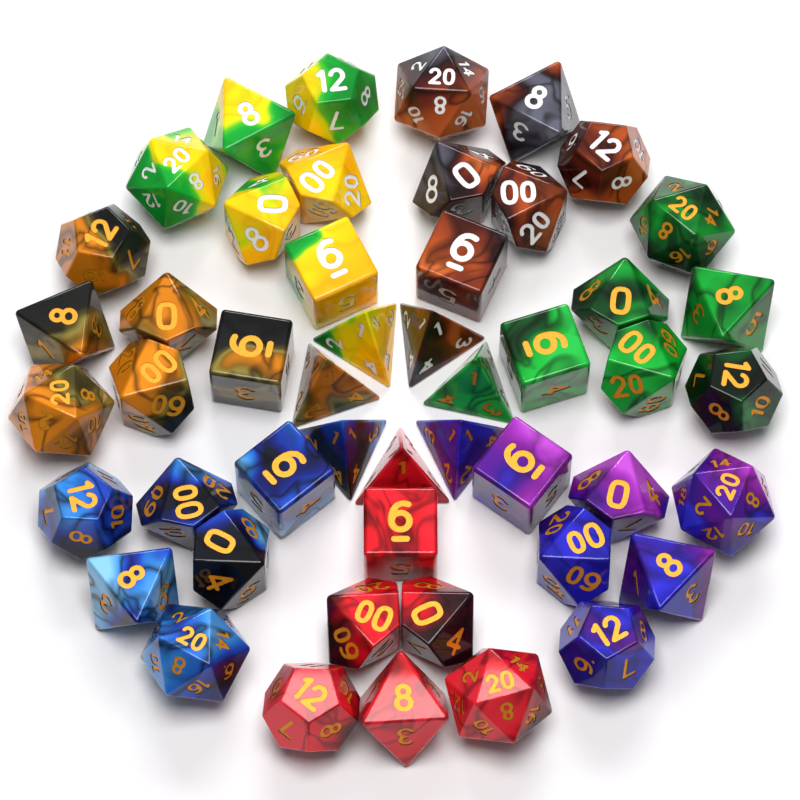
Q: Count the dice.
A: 49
